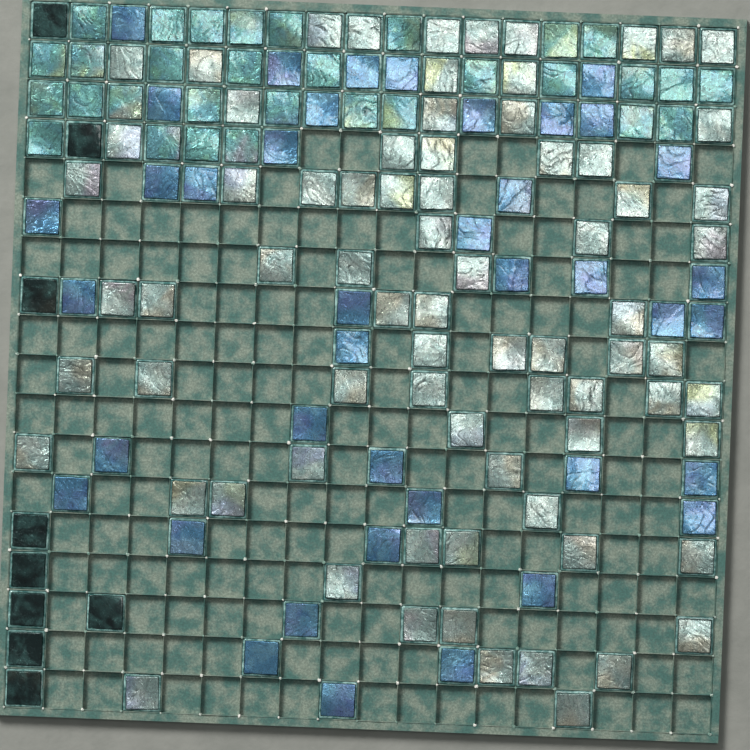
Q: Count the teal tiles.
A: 31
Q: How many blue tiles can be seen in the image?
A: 40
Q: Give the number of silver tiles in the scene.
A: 75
